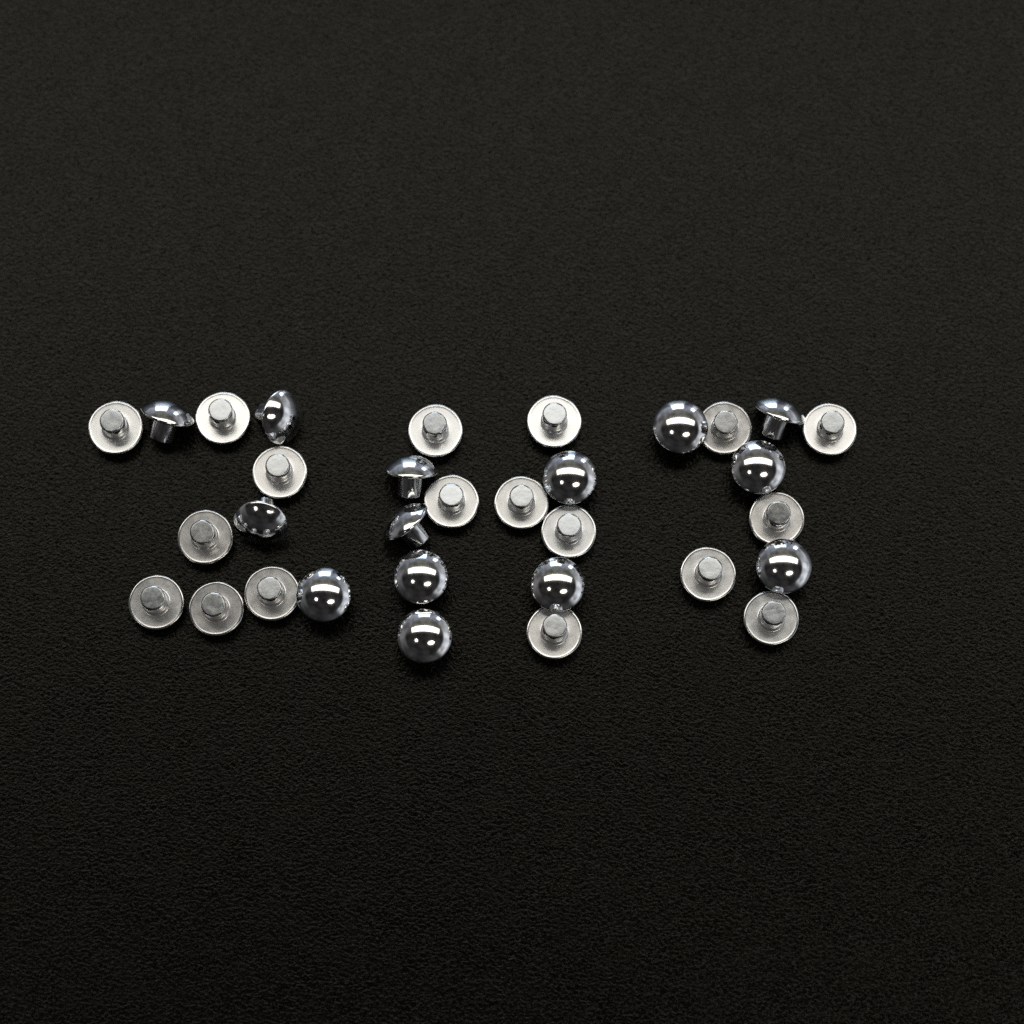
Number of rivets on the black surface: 32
